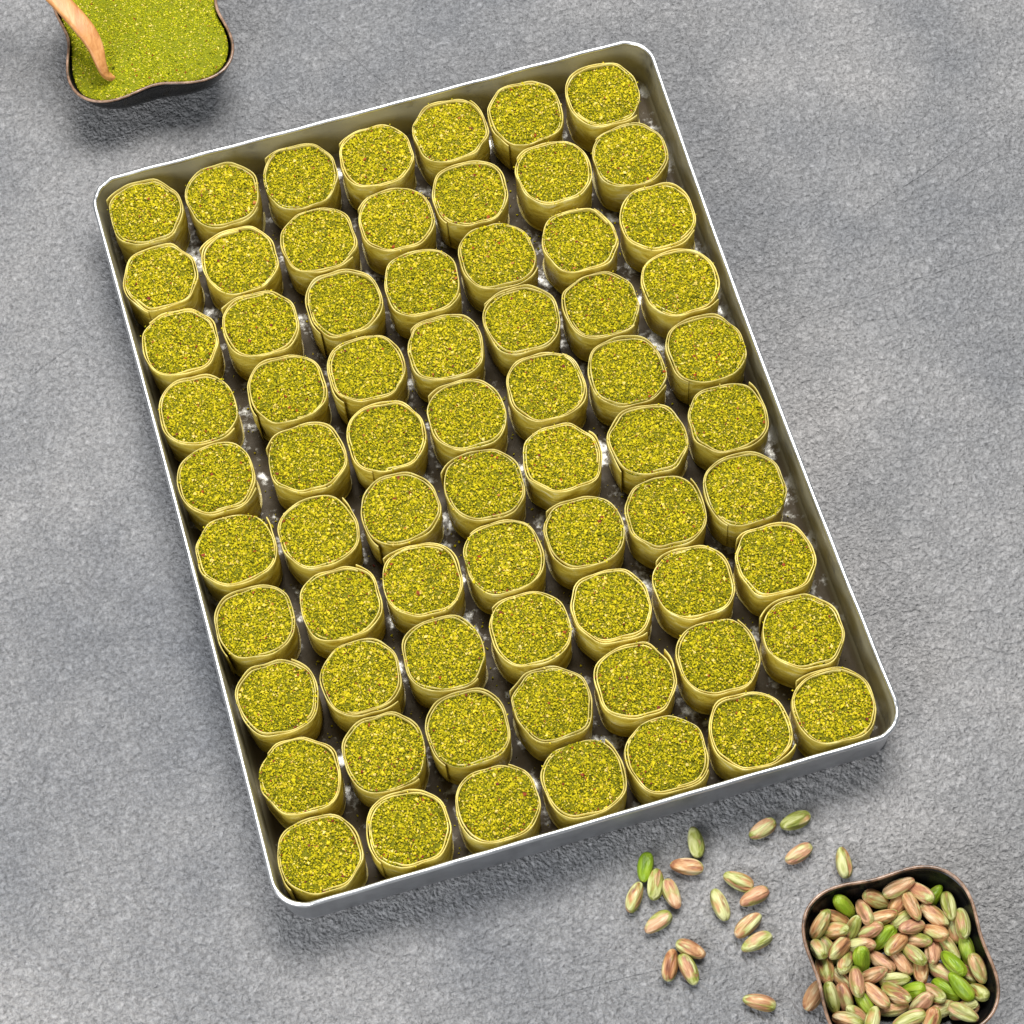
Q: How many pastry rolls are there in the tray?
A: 70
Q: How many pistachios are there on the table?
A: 87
